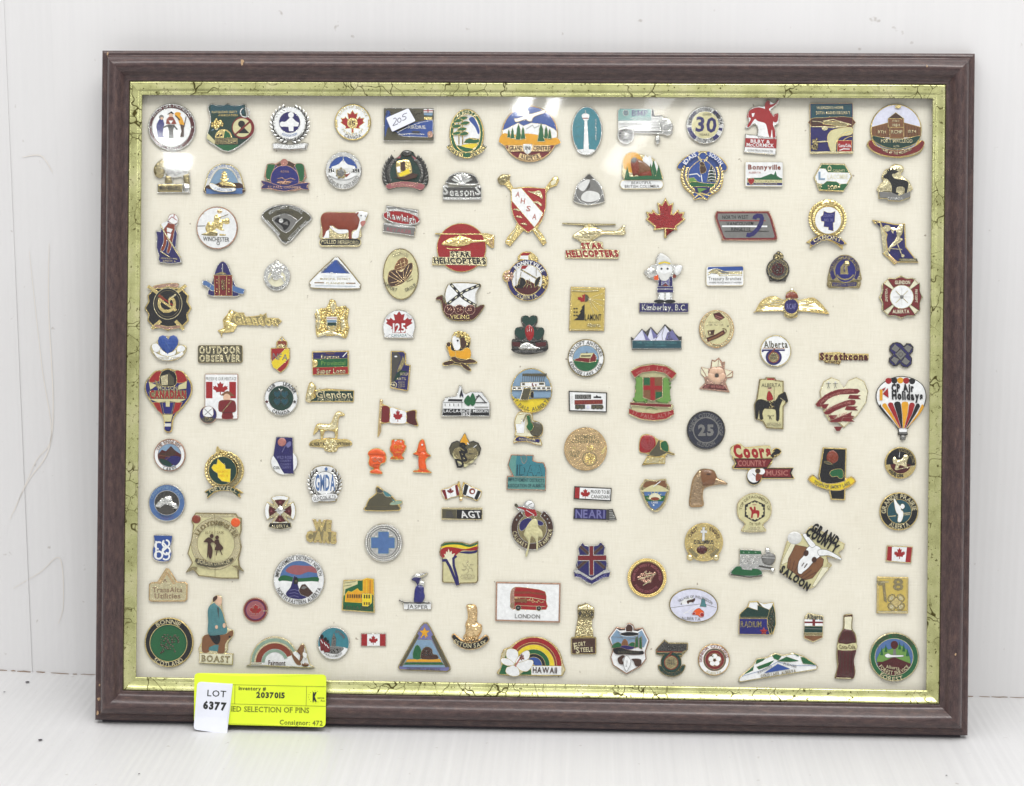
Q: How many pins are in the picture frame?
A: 145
